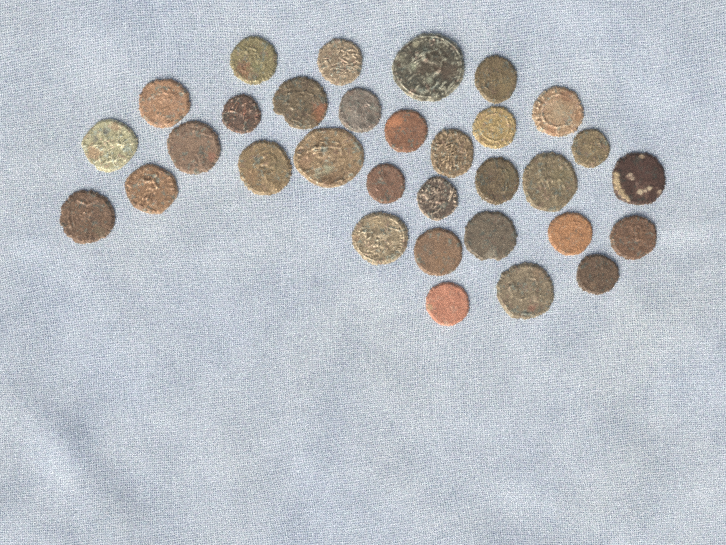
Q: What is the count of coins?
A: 32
